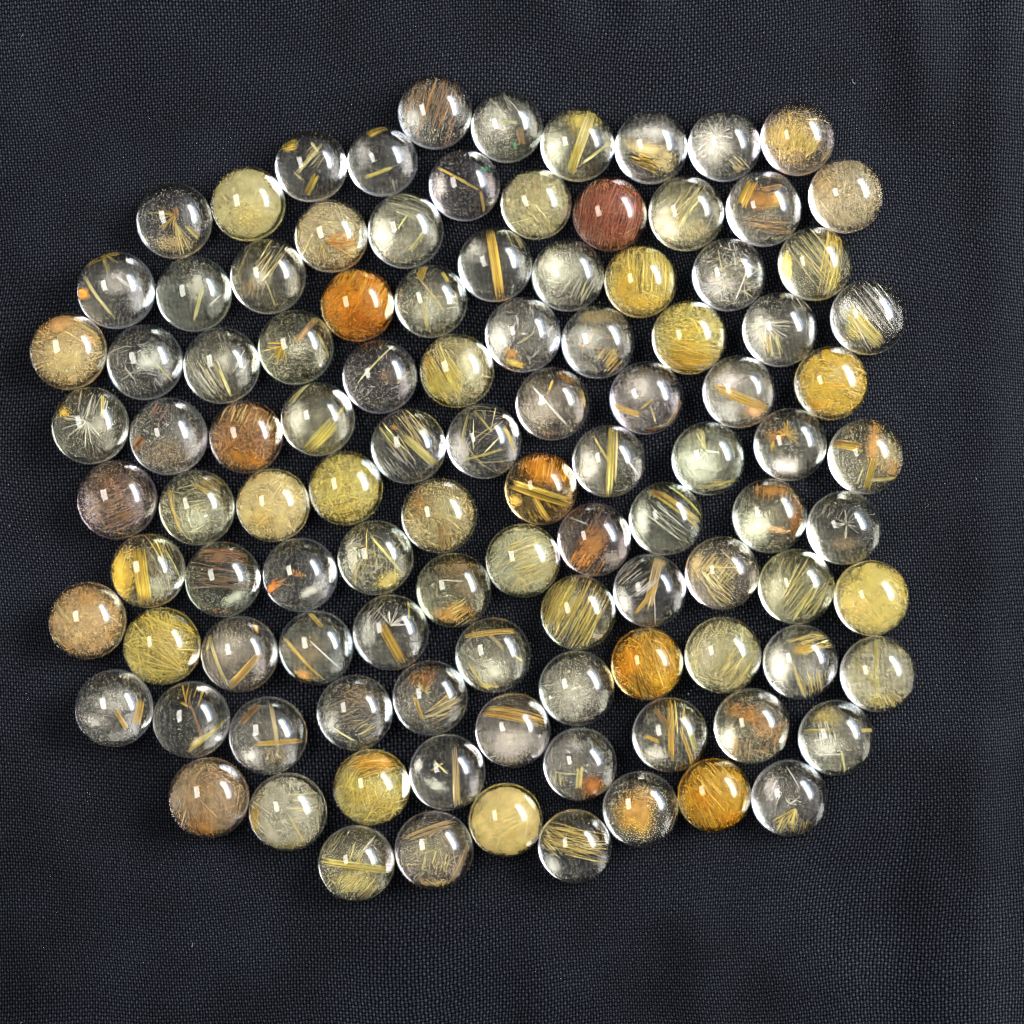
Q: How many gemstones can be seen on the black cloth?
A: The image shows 106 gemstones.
